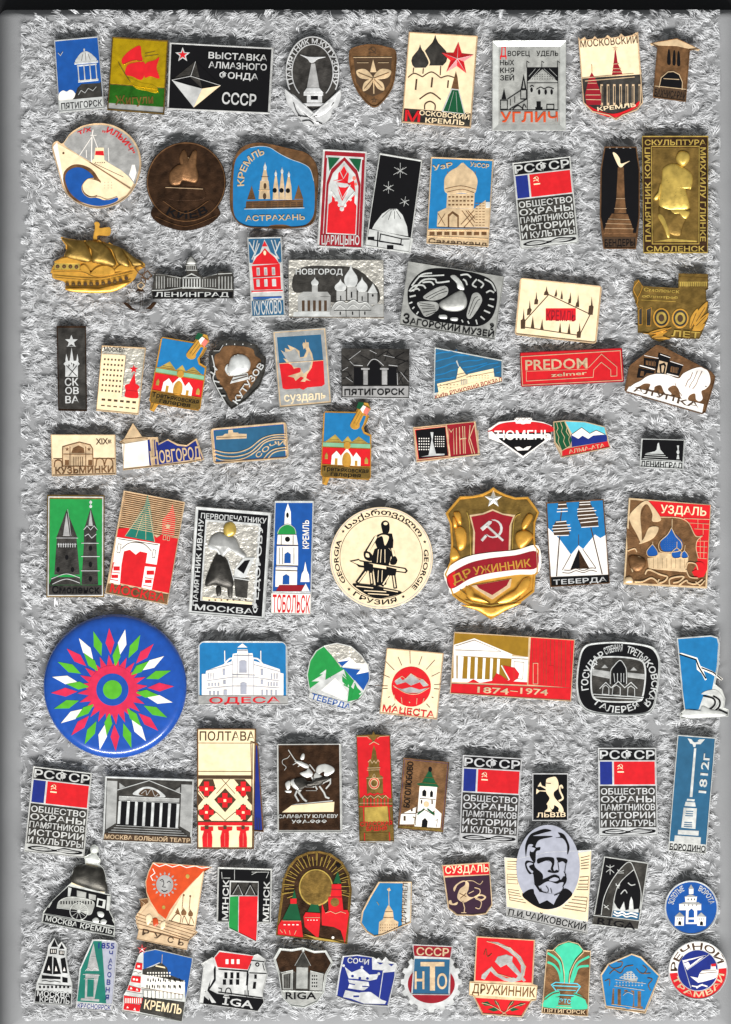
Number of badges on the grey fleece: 87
